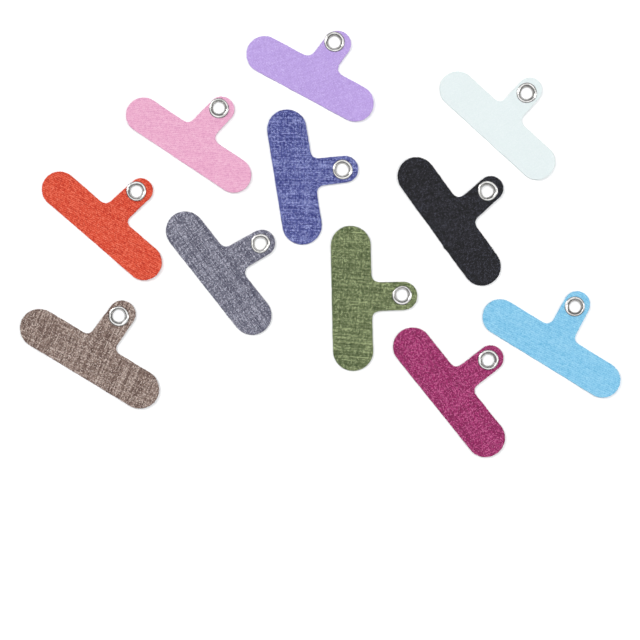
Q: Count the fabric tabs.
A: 11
